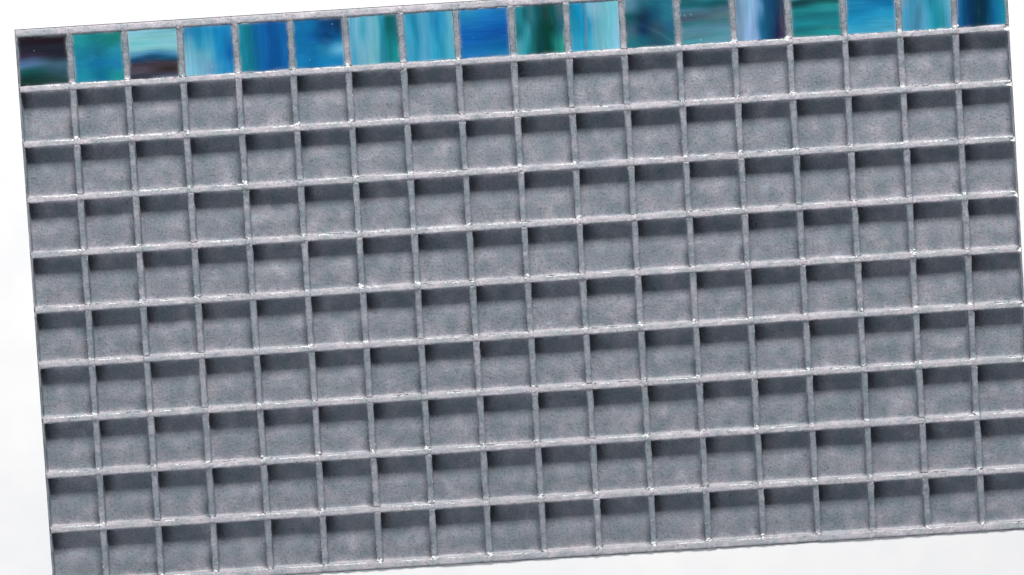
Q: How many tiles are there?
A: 18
